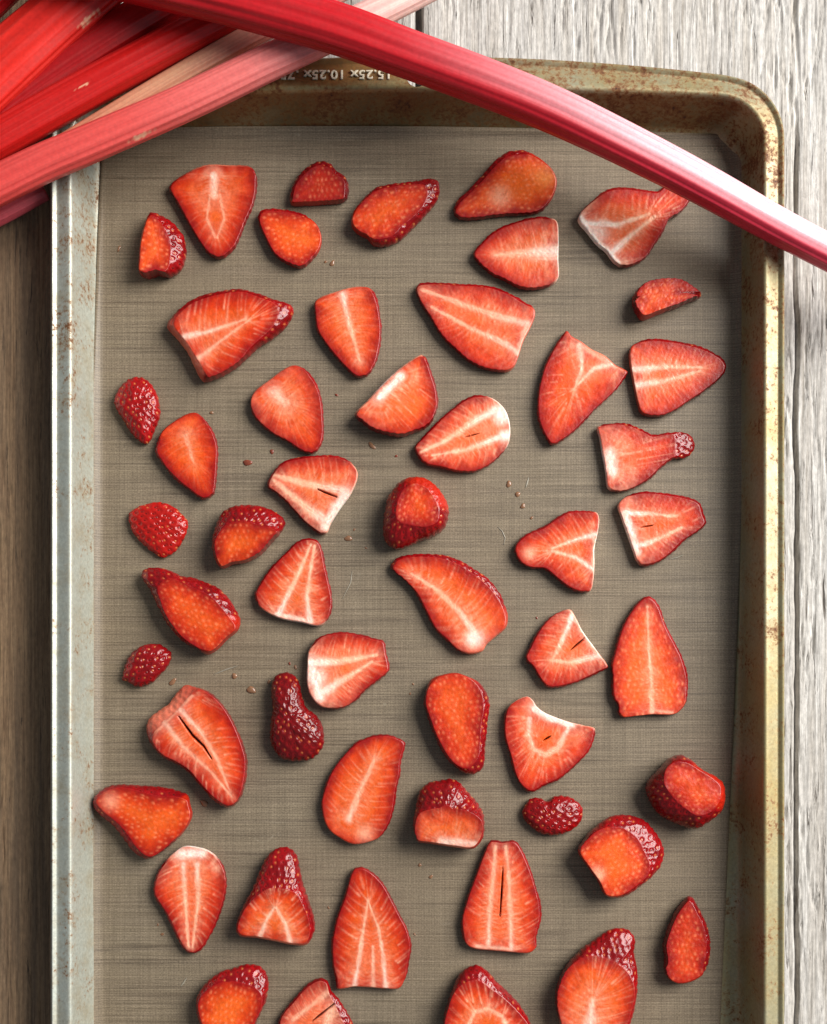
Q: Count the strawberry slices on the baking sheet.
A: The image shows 52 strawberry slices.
